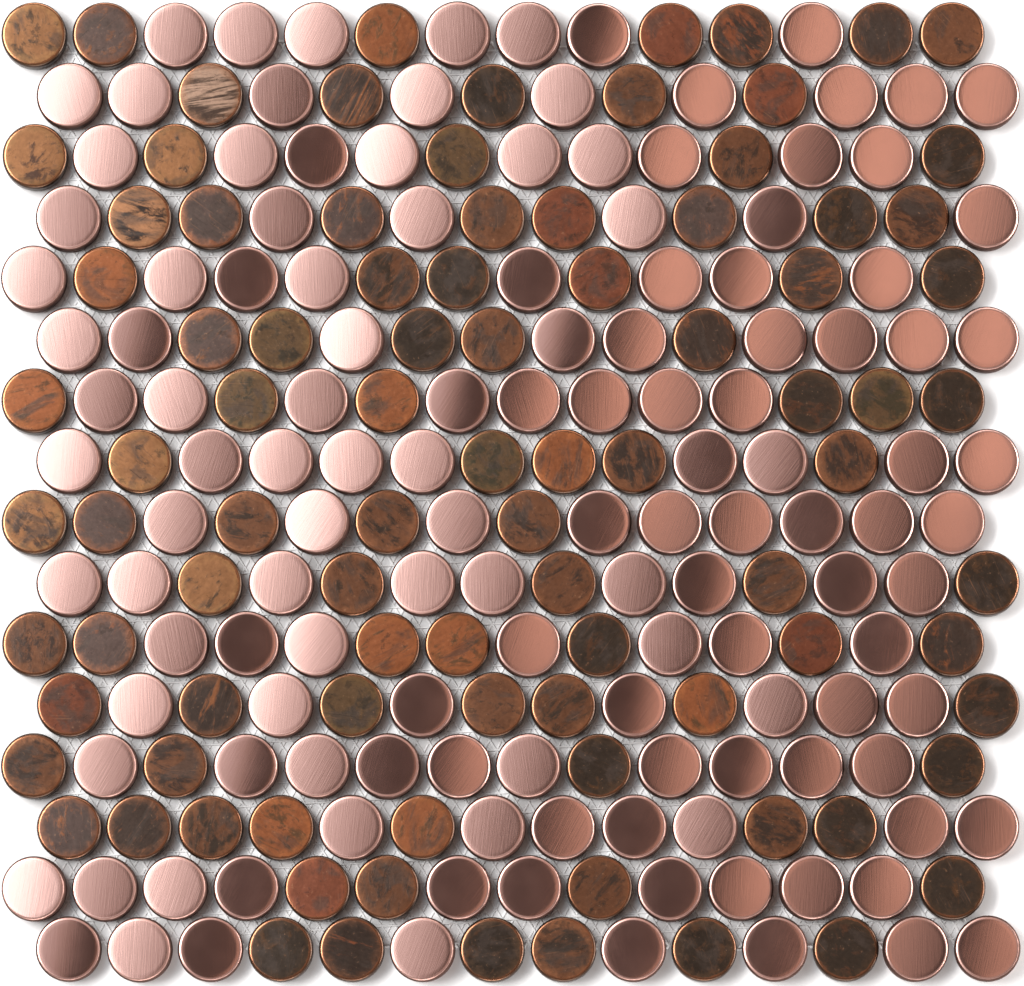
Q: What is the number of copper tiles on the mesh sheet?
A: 132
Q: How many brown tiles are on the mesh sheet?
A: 92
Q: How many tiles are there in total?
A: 224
